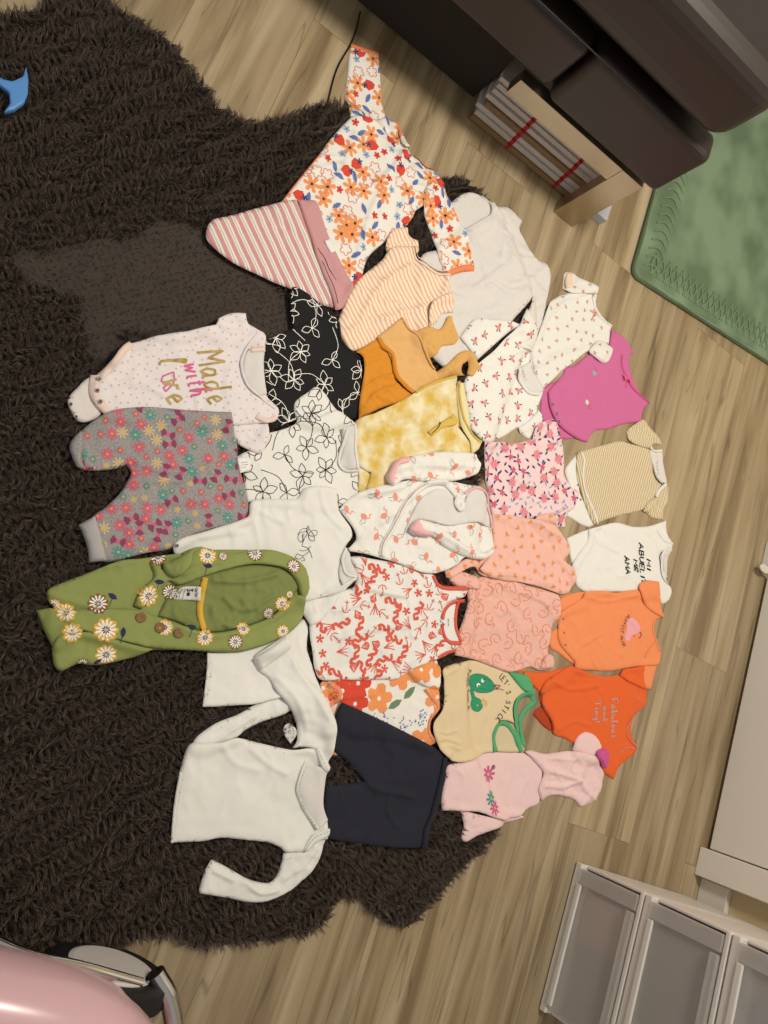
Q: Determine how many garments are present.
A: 30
